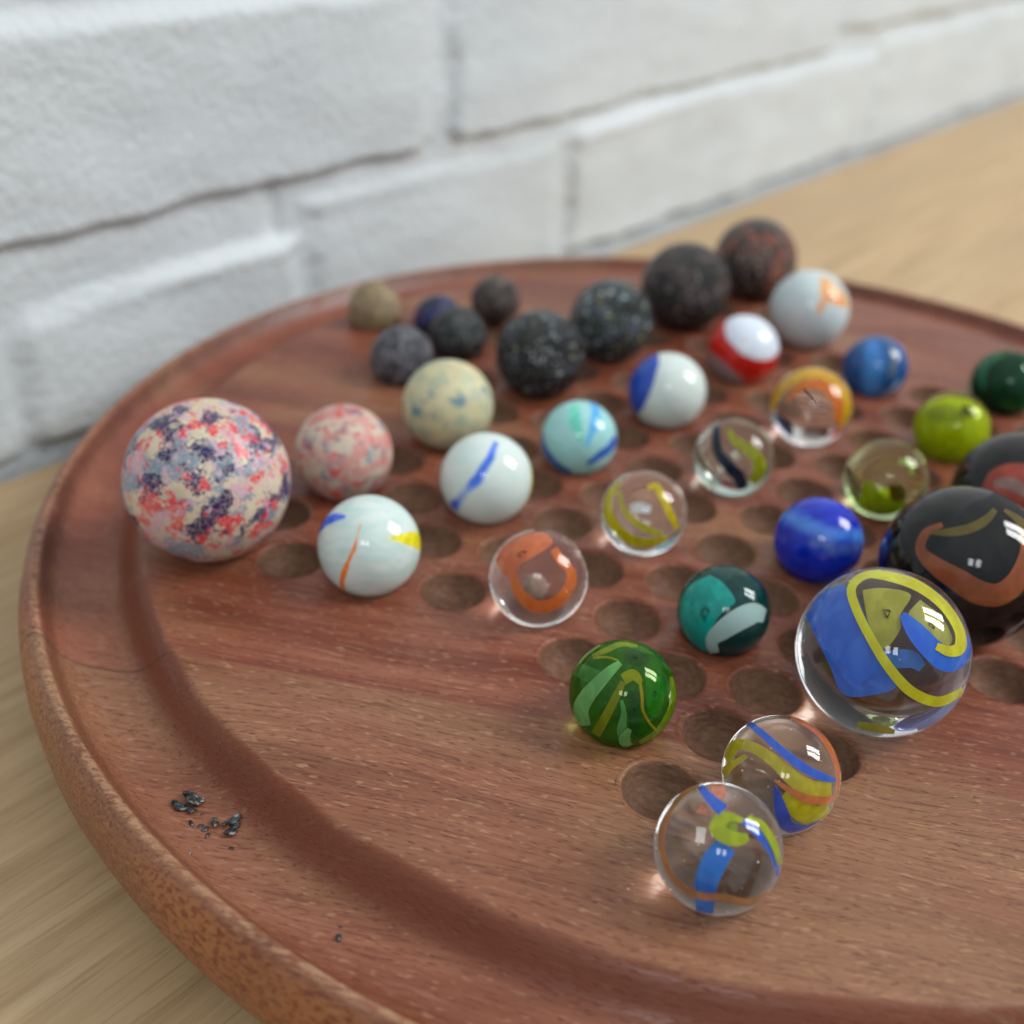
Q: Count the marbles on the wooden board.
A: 34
